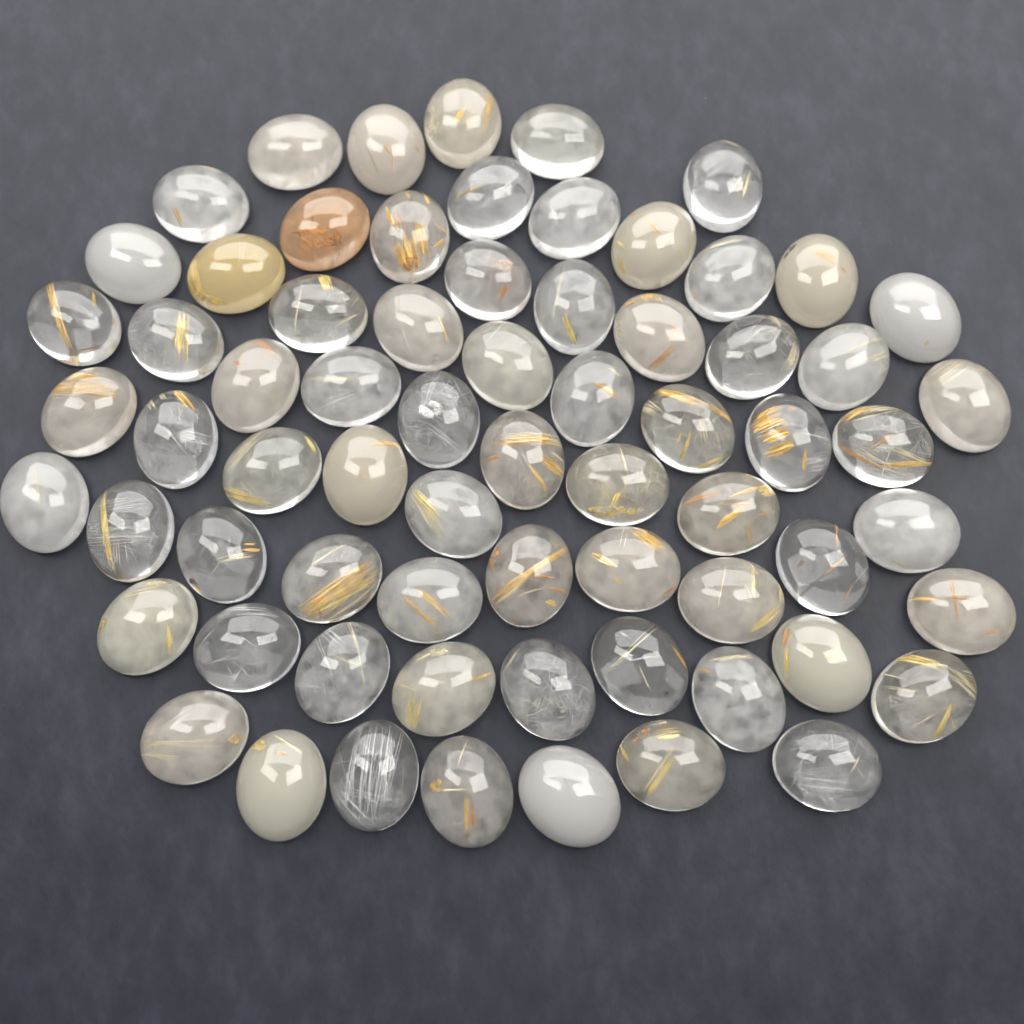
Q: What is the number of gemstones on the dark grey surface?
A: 69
